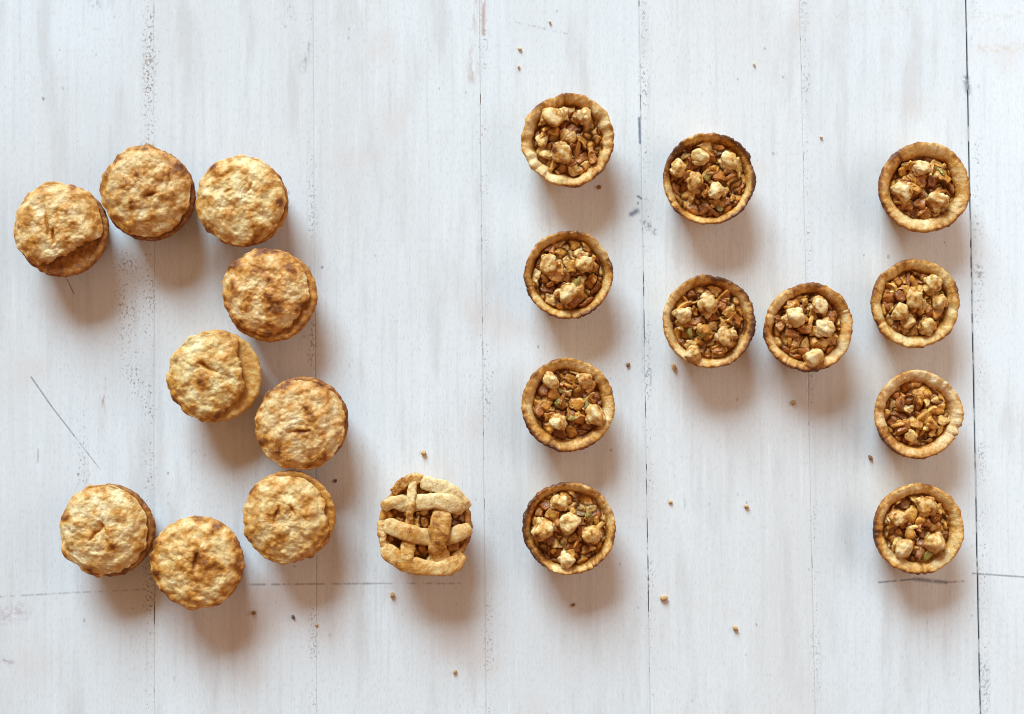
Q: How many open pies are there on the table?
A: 11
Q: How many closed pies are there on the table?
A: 9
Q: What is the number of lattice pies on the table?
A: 1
